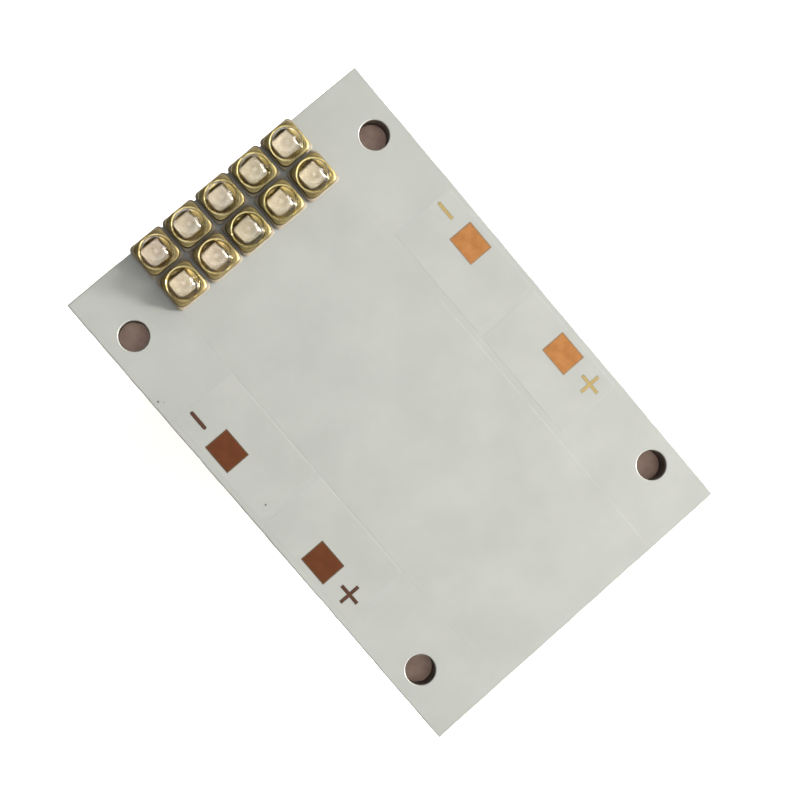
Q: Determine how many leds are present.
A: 10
